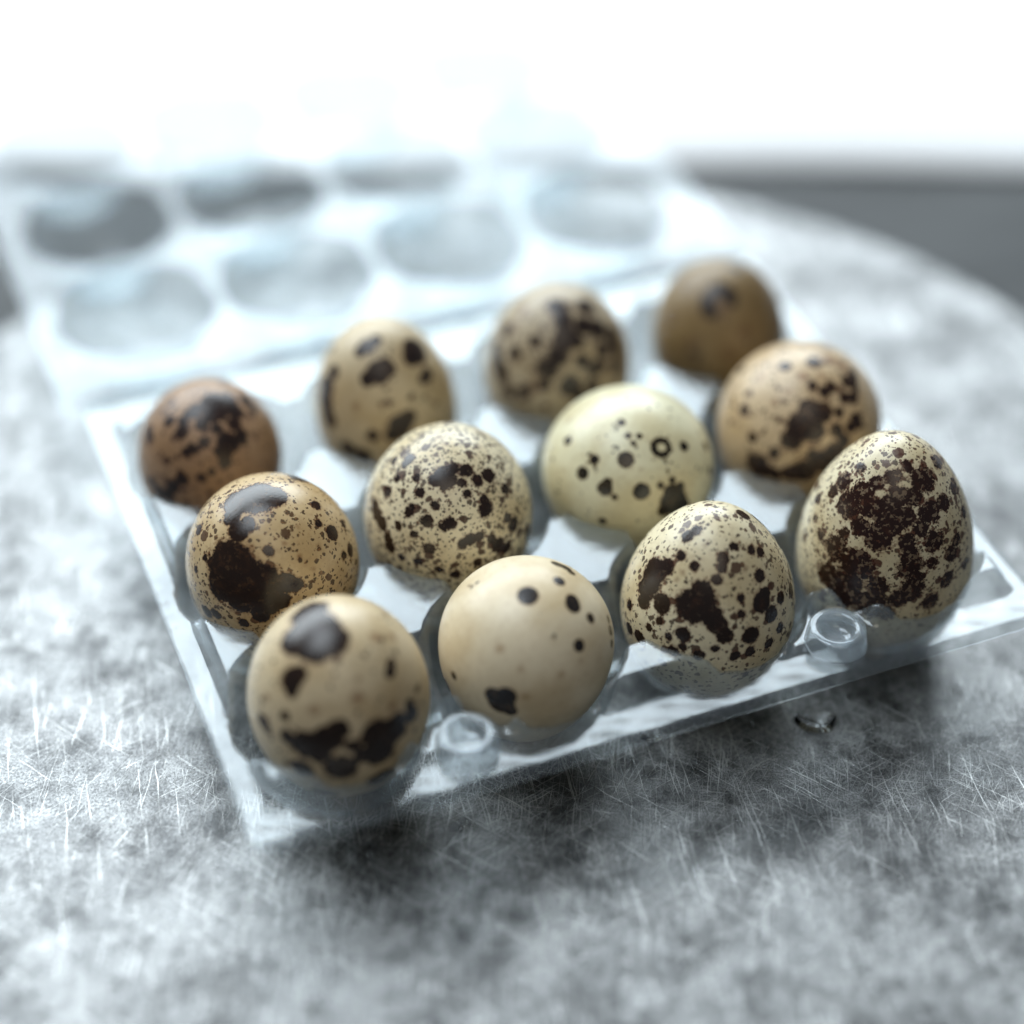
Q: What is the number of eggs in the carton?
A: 12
